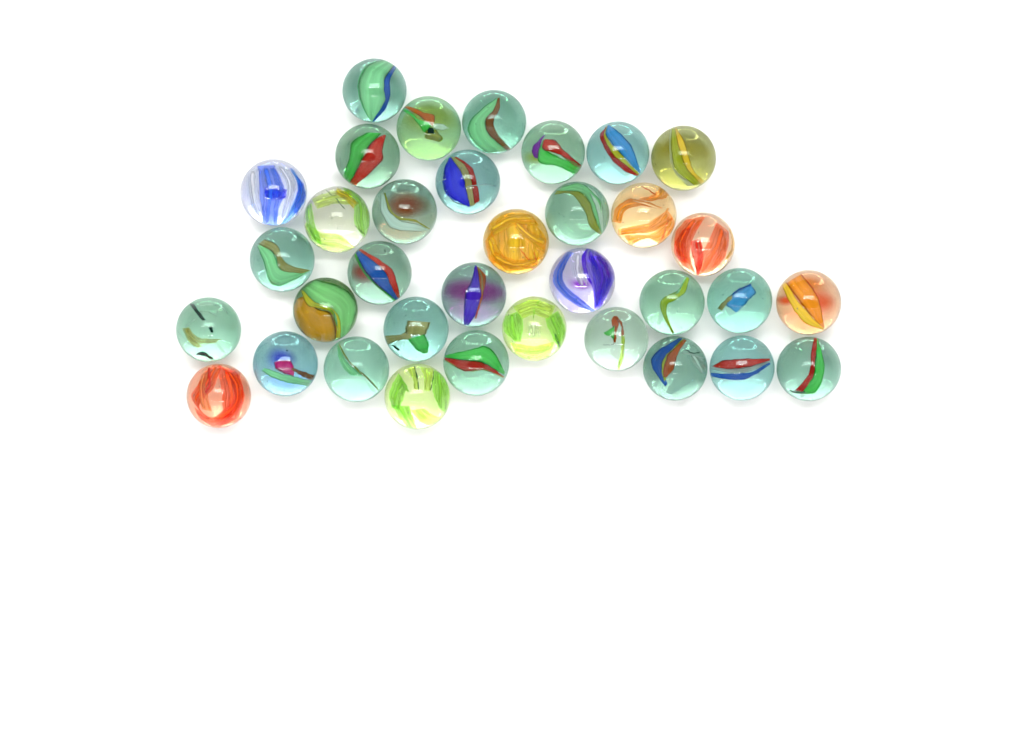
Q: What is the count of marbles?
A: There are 35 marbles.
